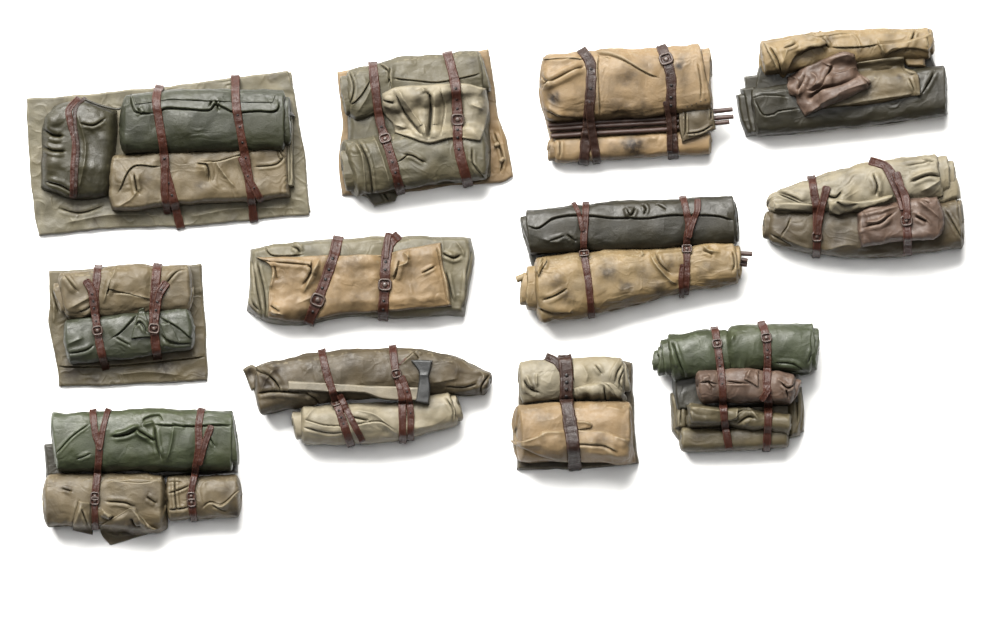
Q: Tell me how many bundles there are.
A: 12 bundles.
